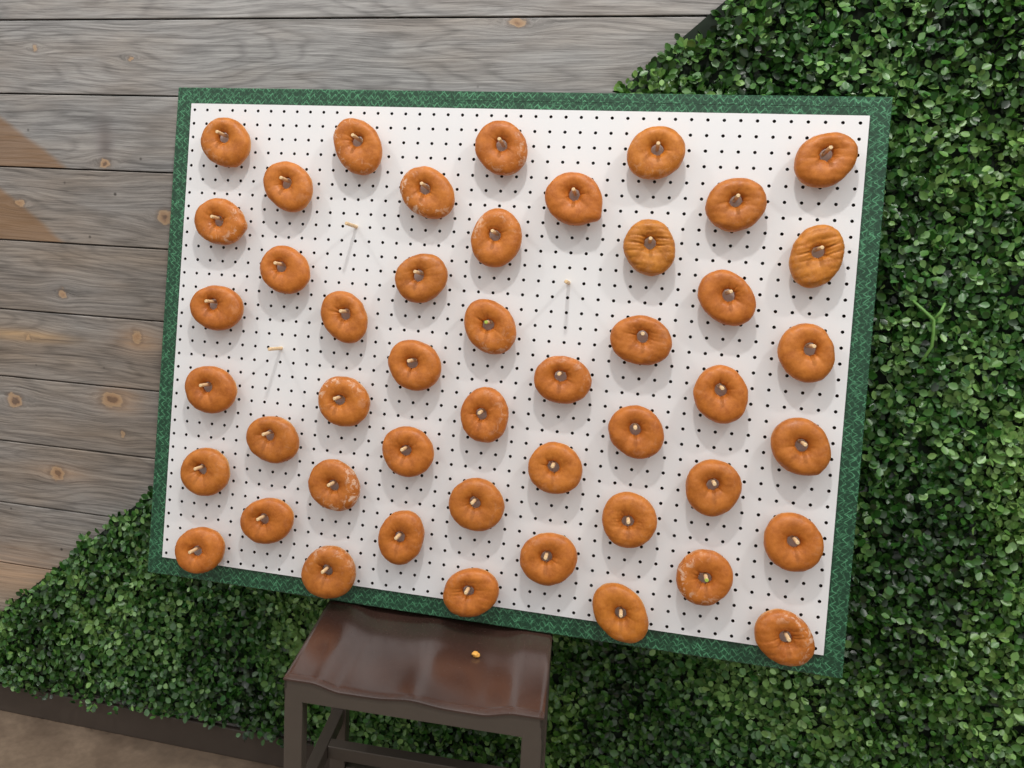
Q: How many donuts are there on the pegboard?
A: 47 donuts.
